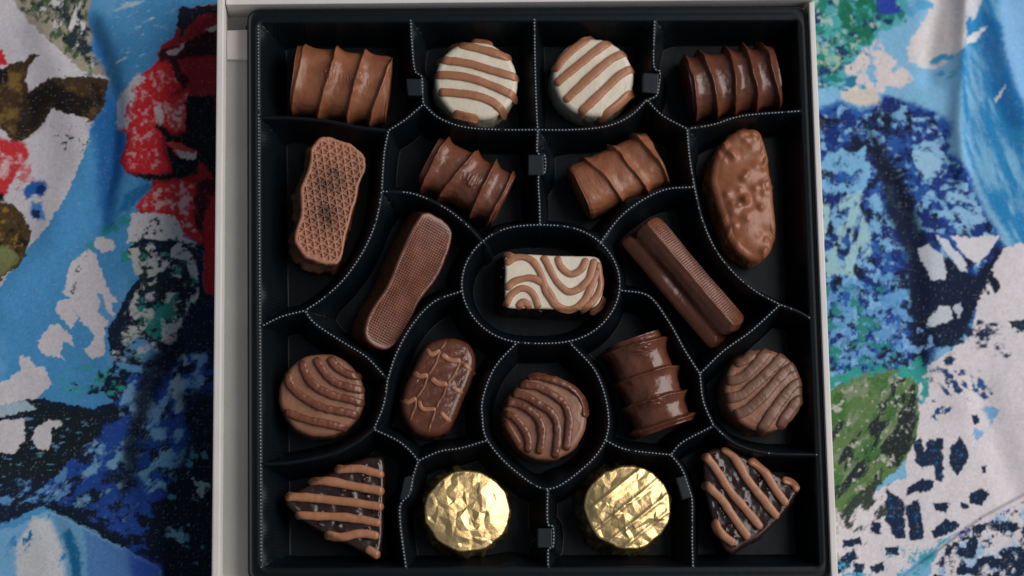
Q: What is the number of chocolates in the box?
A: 20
